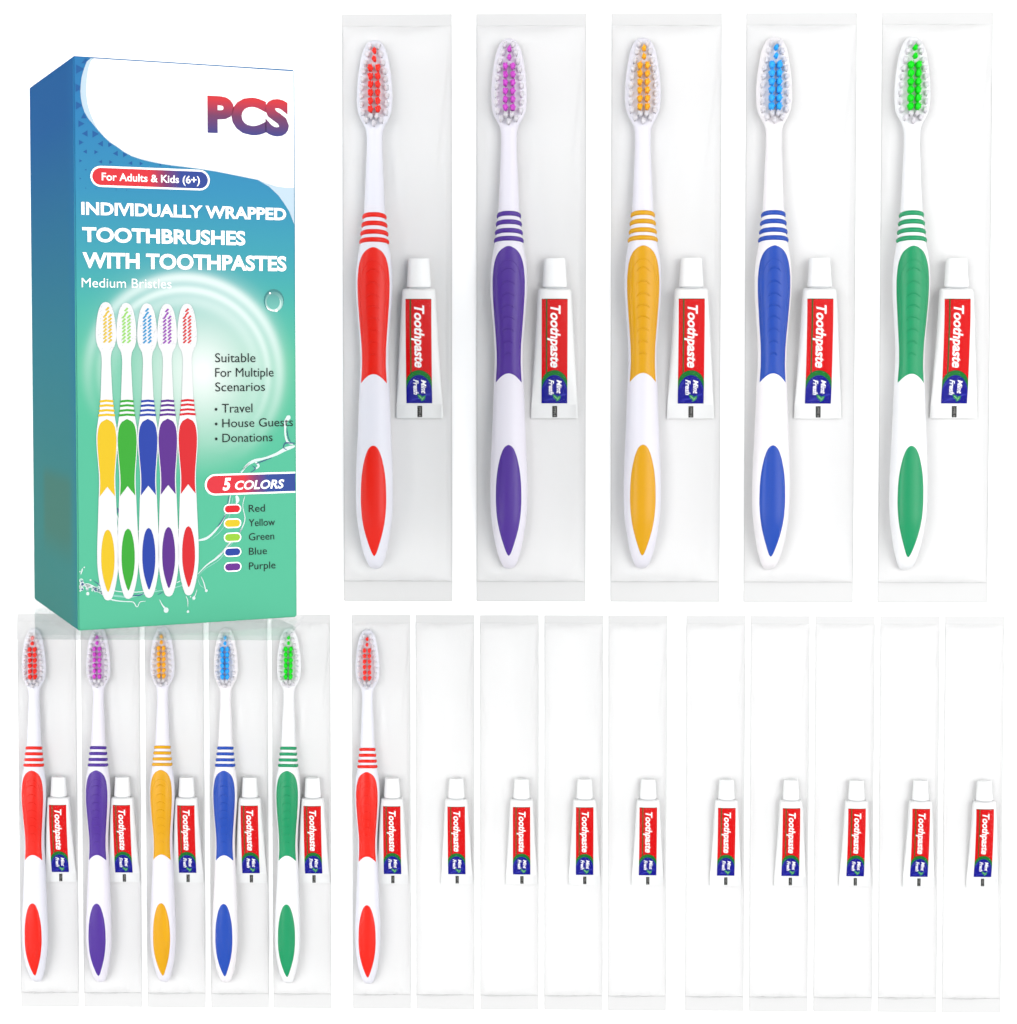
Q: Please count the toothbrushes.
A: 11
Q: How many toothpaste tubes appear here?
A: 20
